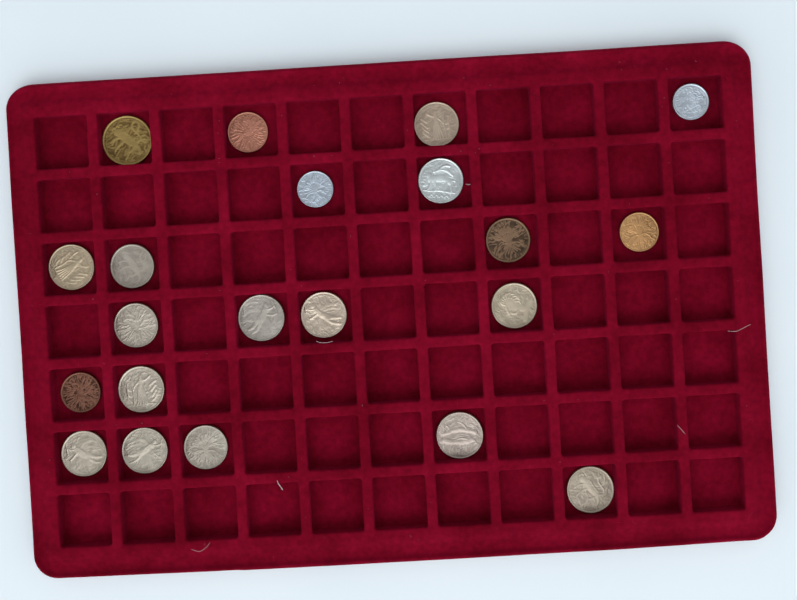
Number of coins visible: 21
